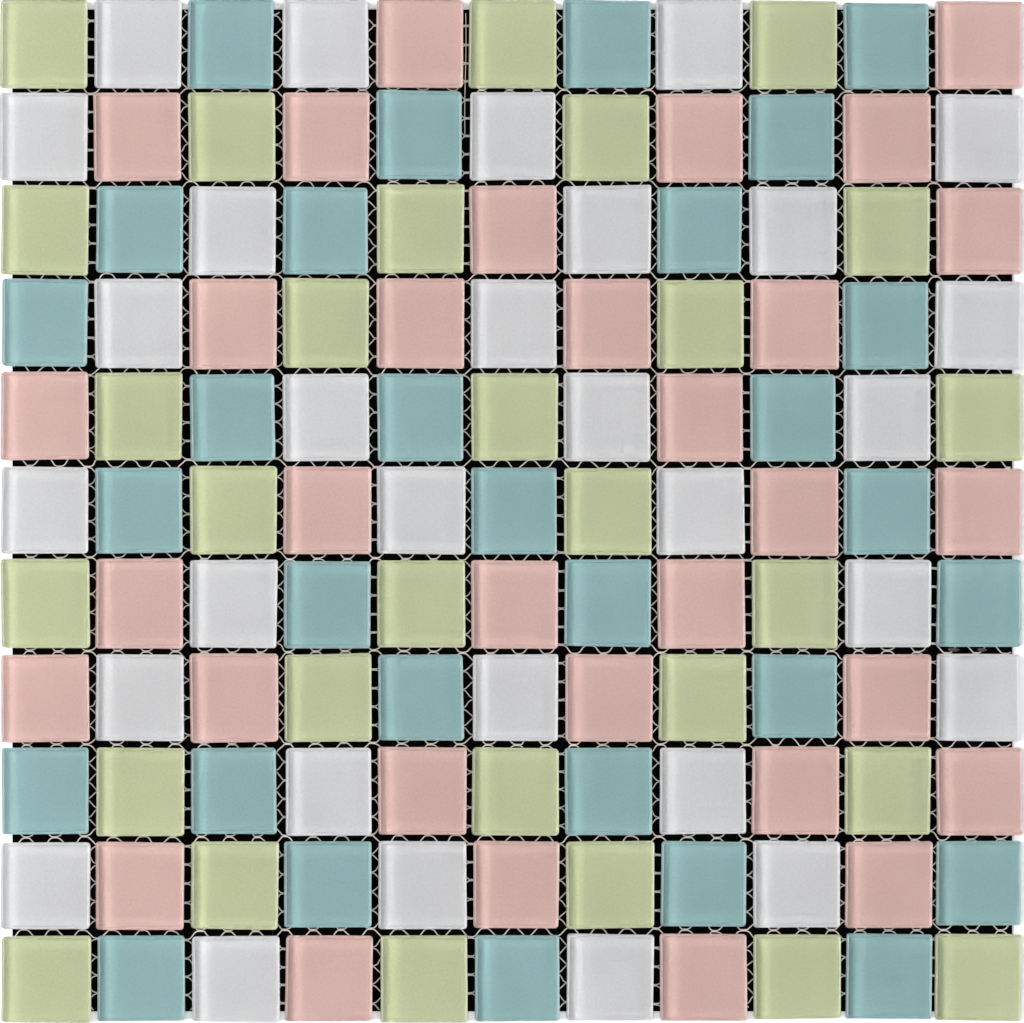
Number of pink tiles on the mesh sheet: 32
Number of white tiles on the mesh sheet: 30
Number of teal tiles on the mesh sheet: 30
